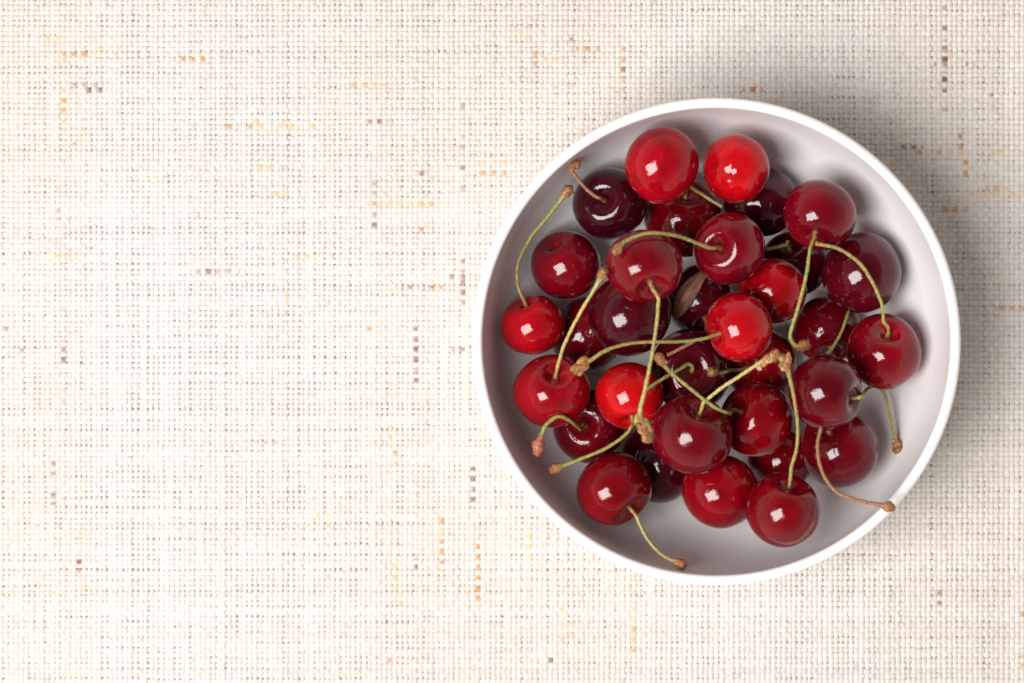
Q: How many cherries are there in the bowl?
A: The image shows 33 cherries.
